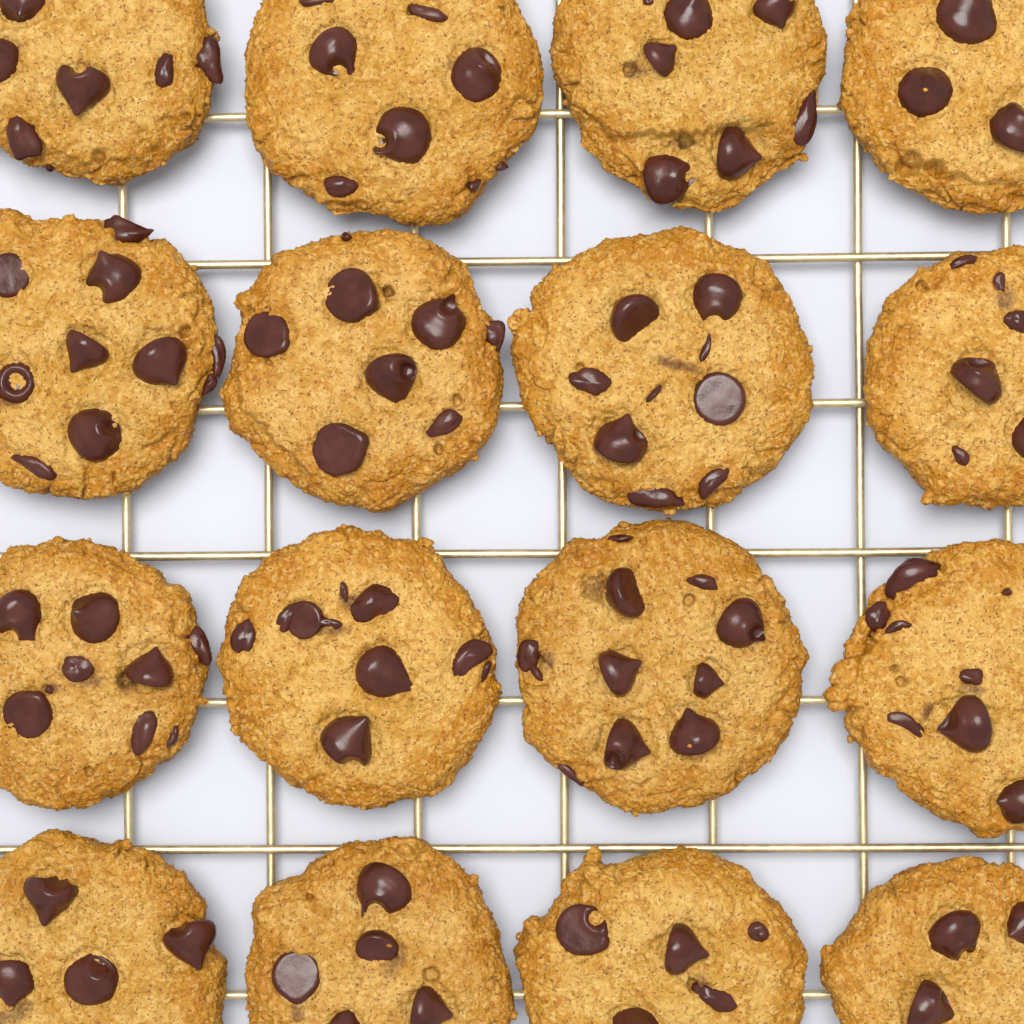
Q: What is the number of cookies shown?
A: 16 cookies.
